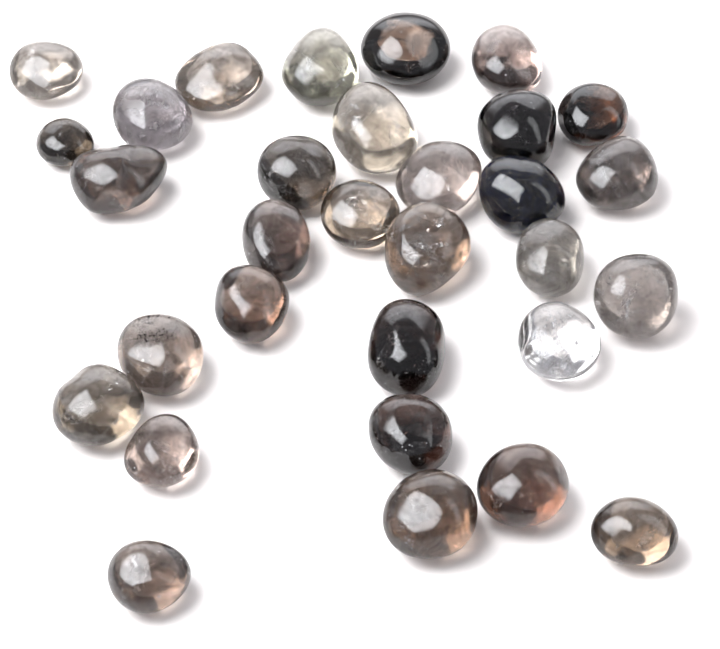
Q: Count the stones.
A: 31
